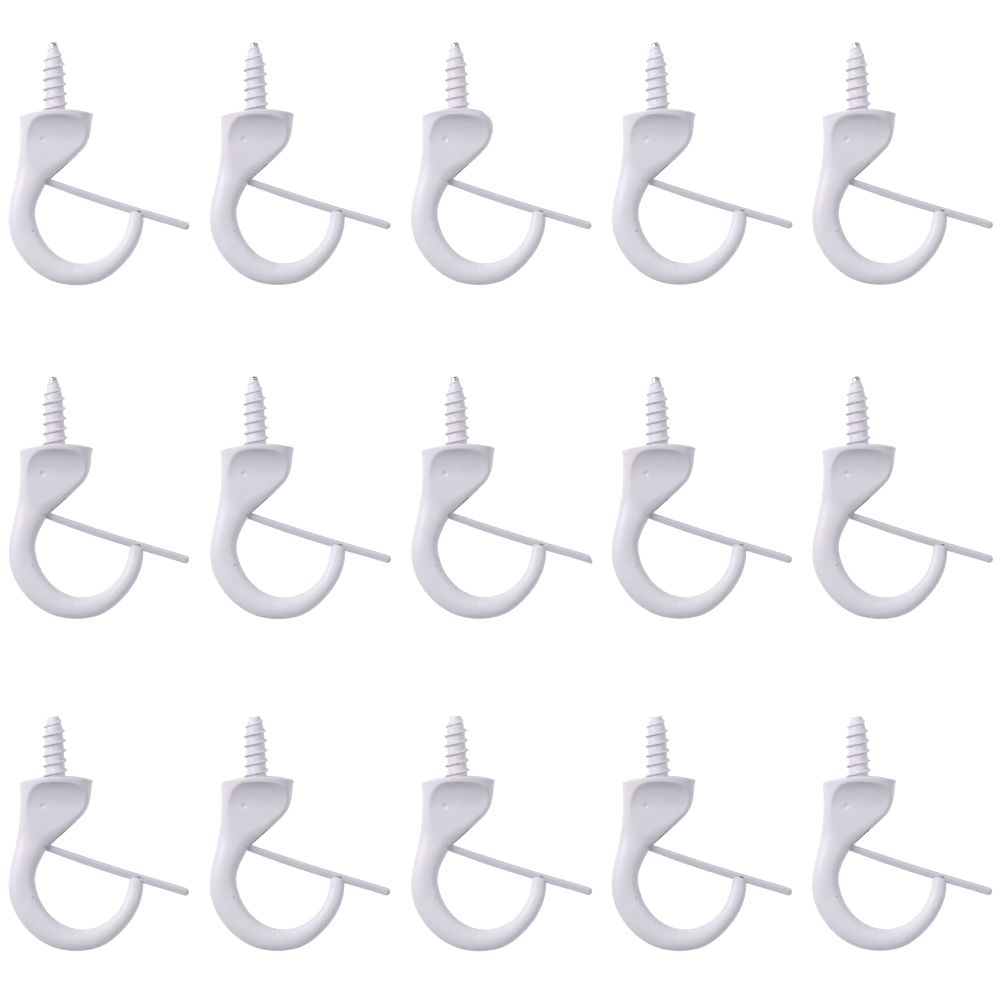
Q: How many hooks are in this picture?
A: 15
